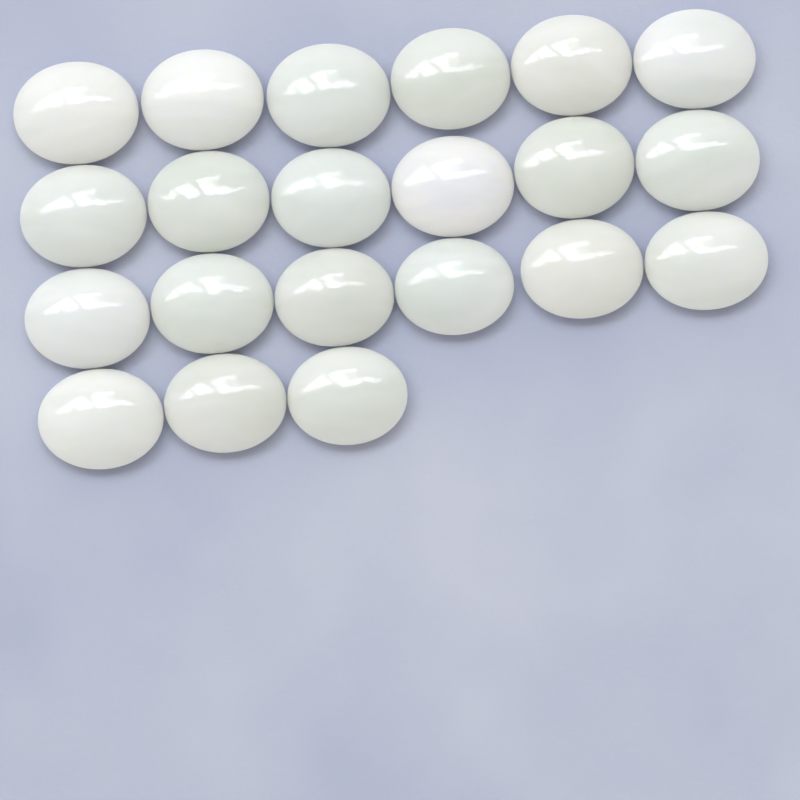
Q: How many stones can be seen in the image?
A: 21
